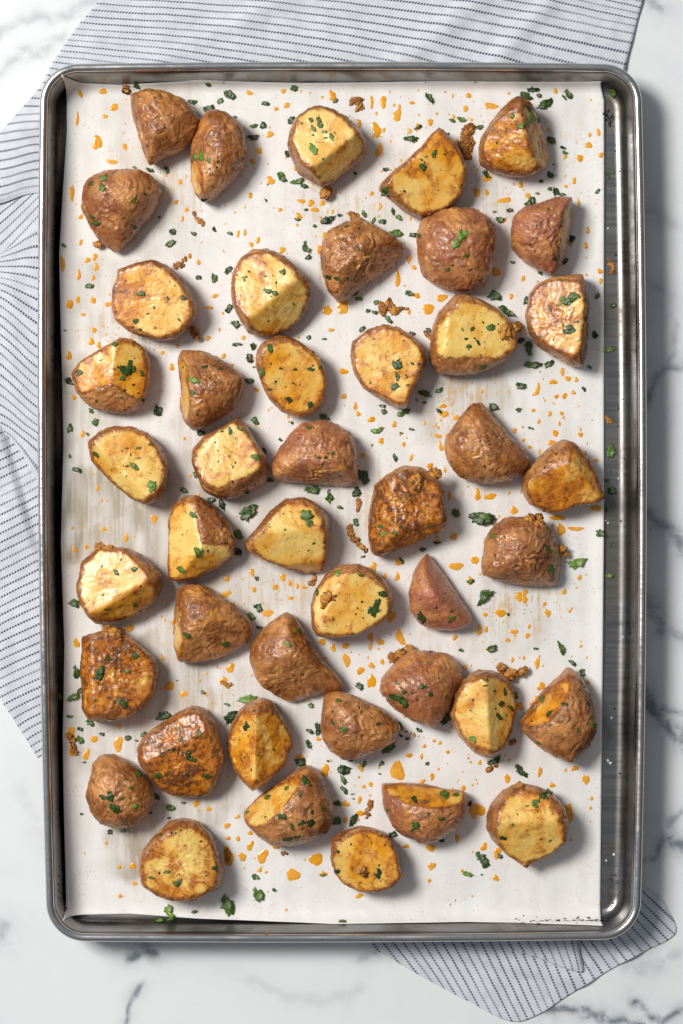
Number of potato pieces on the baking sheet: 44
